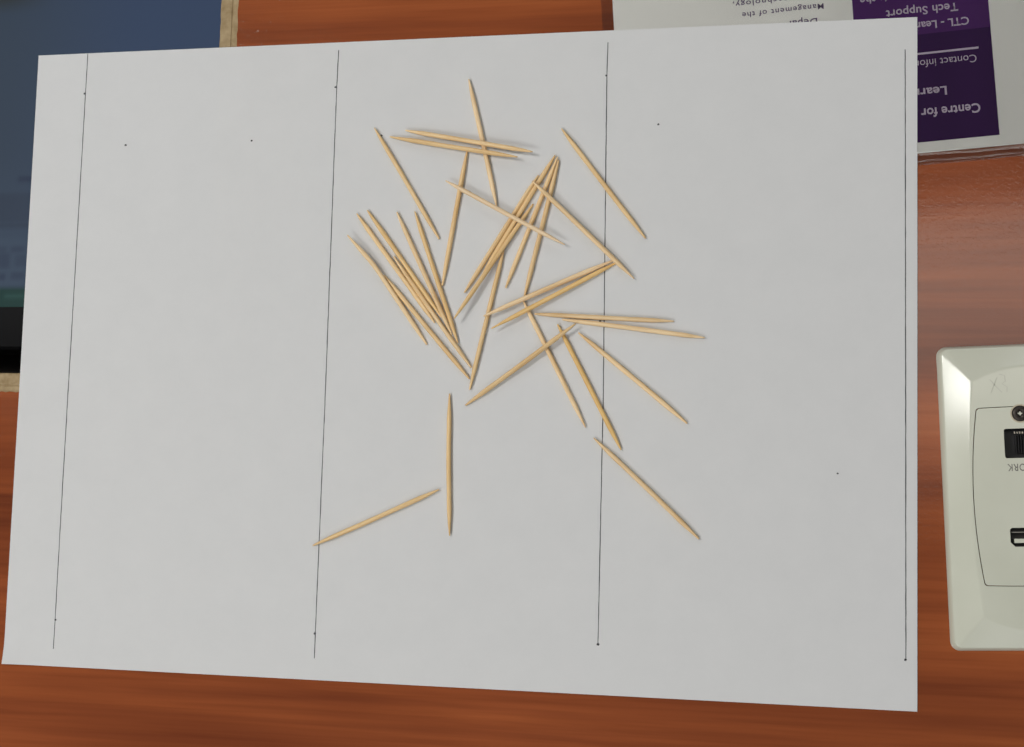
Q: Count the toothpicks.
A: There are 32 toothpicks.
